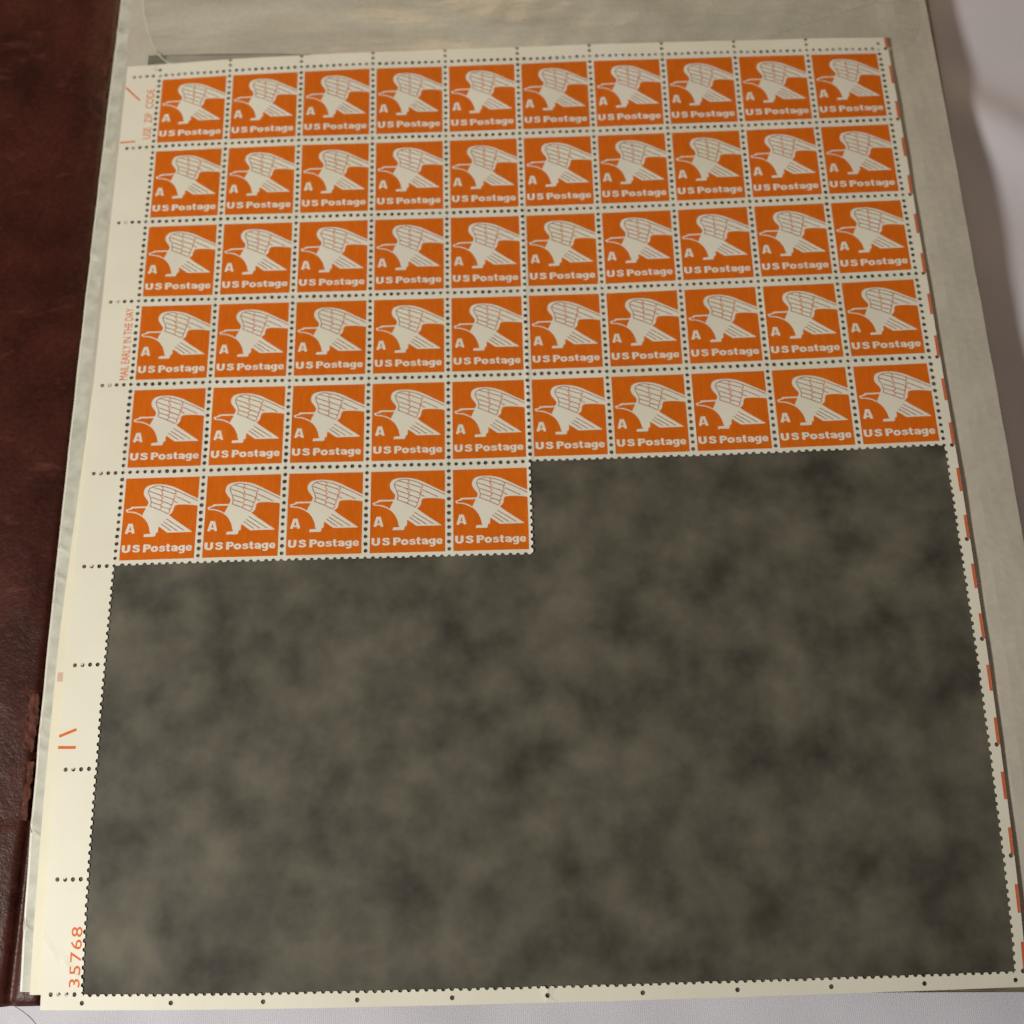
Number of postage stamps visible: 55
